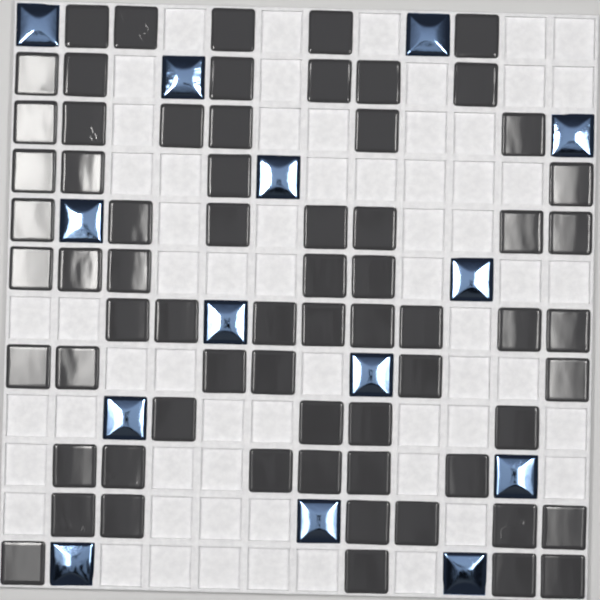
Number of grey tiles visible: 67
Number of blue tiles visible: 14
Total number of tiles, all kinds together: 81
